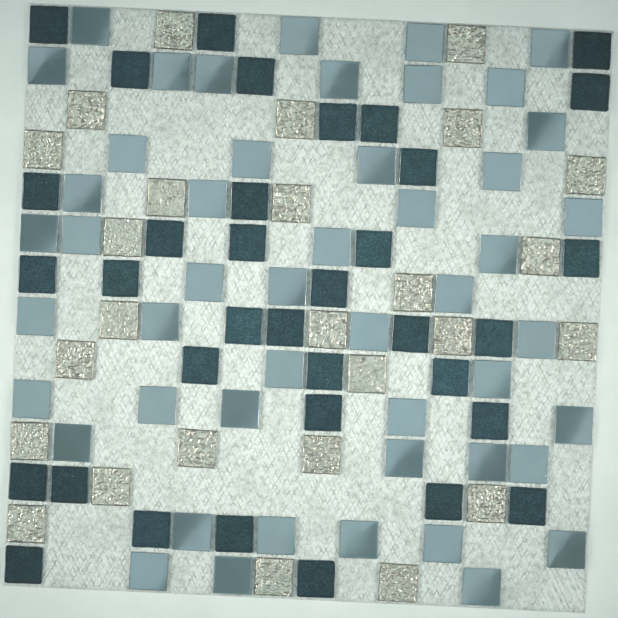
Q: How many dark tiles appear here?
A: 35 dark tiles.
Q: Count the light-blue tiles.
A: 49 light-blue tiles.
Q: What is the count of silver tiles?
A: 26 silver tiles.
